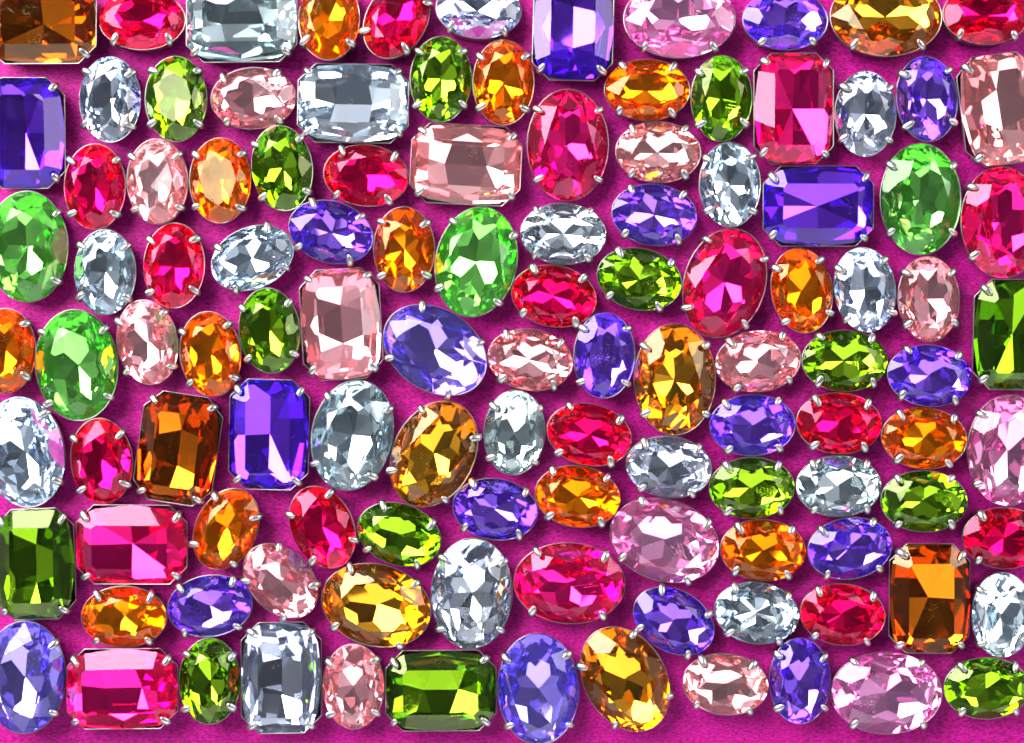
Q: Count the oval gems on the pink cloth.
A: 96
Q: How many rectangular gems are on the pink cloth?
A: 19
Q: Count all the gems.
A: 115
